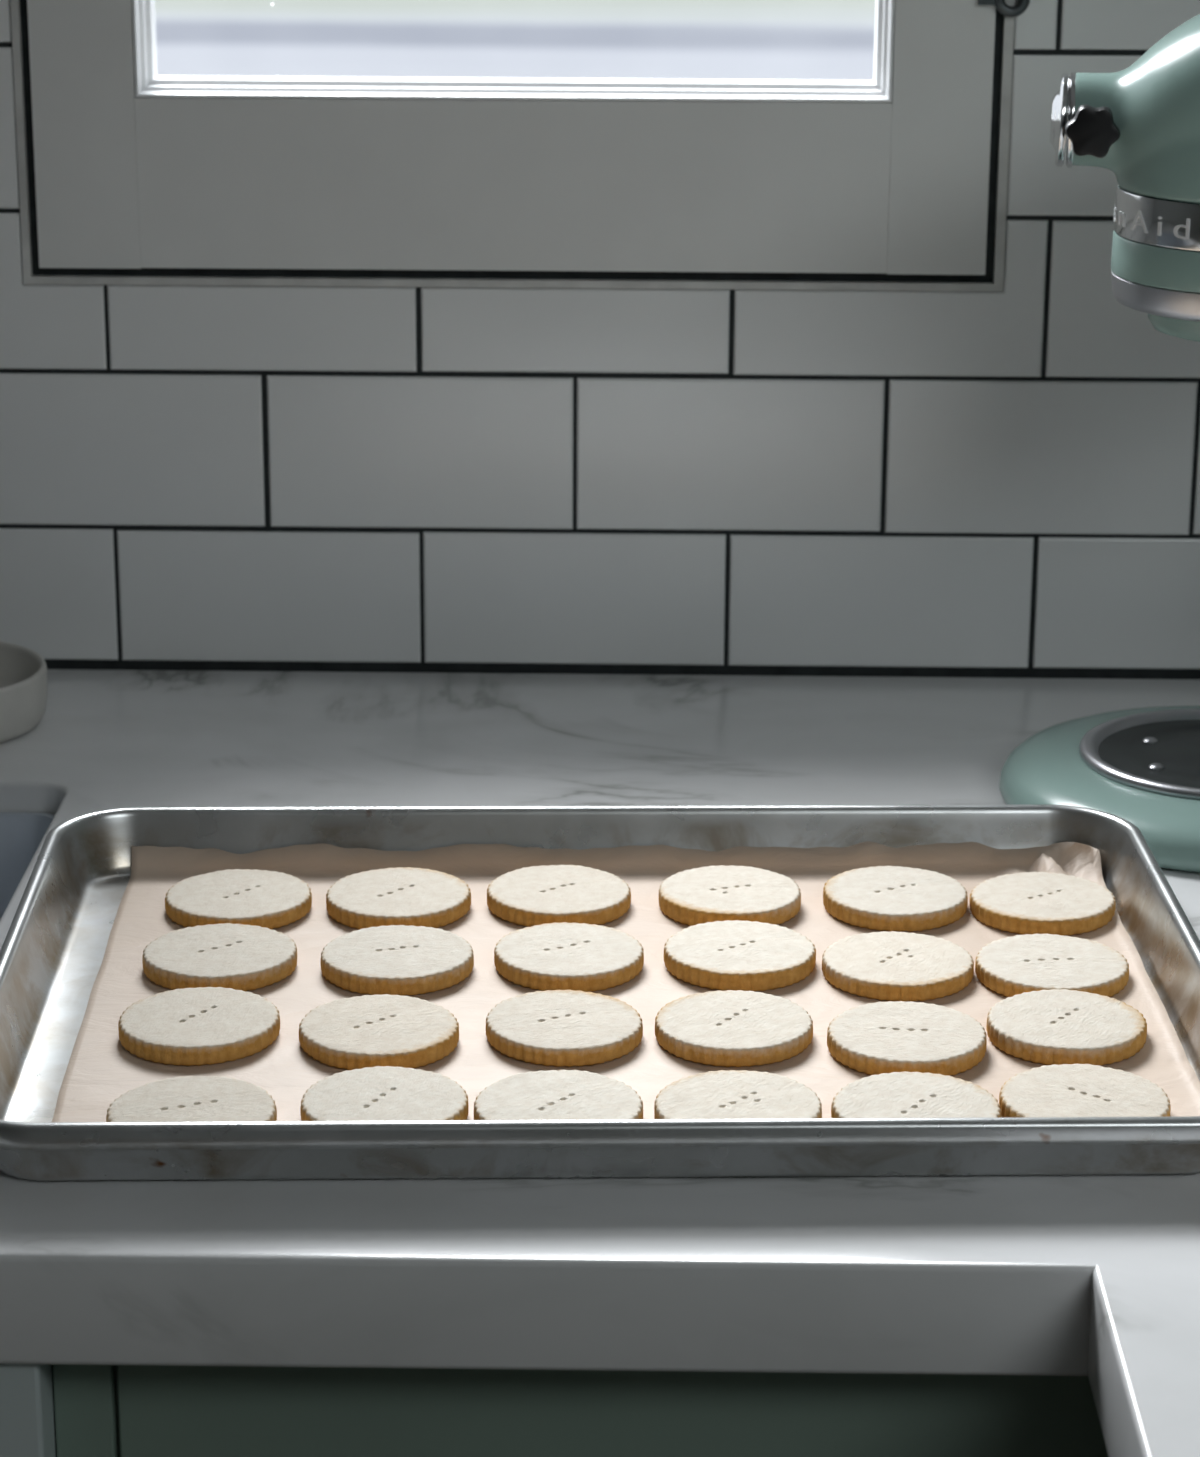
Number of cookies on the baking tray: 24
